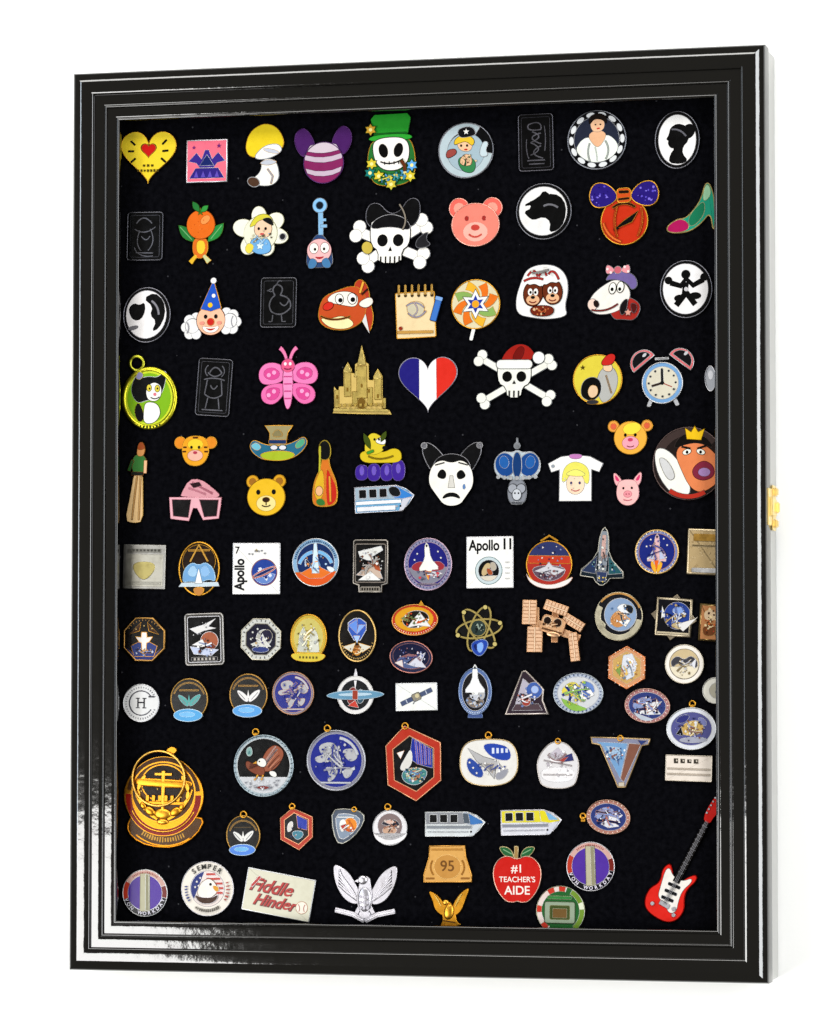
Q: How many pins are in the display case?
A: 112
